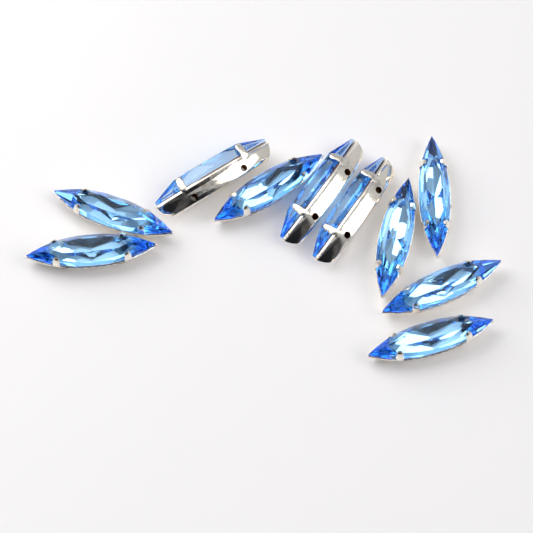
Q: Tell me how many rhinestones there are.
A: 10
